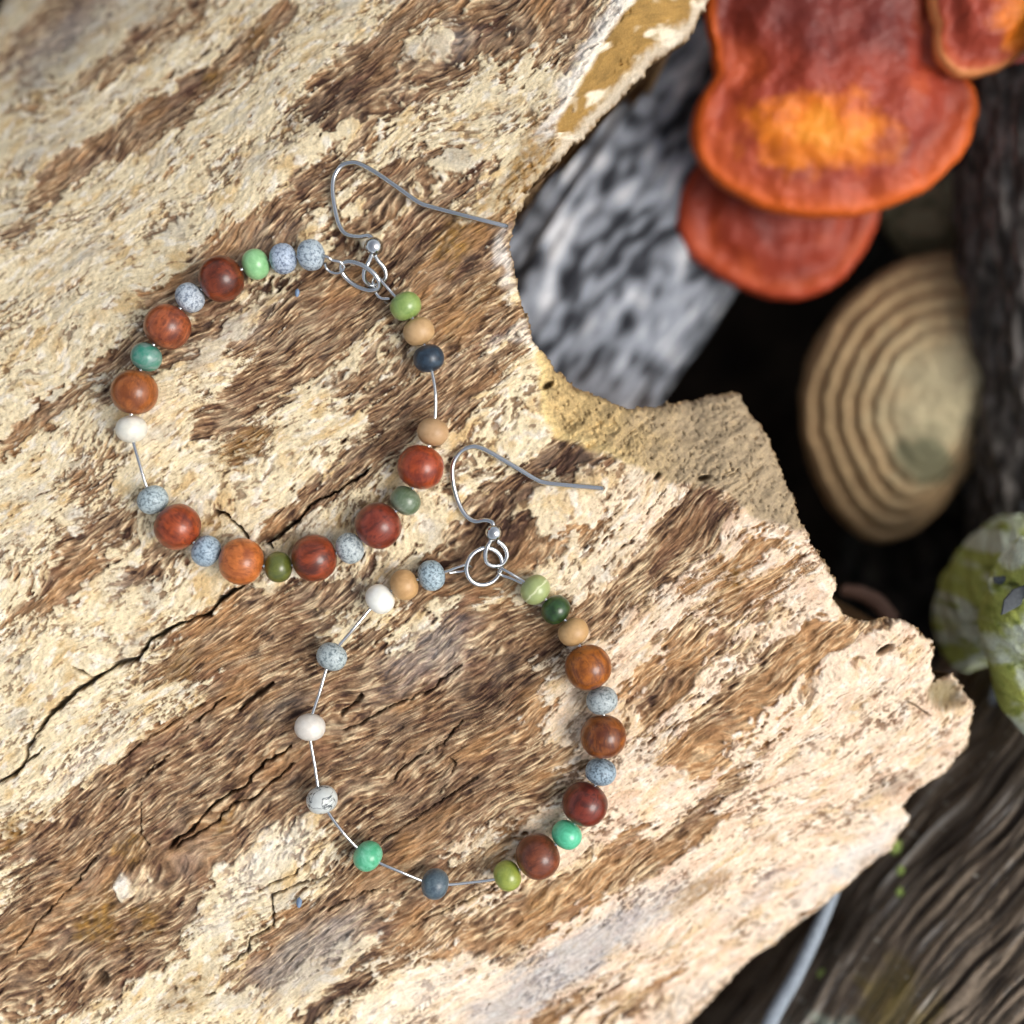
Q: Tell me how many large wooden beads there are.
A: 12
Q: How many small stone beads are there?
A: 30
